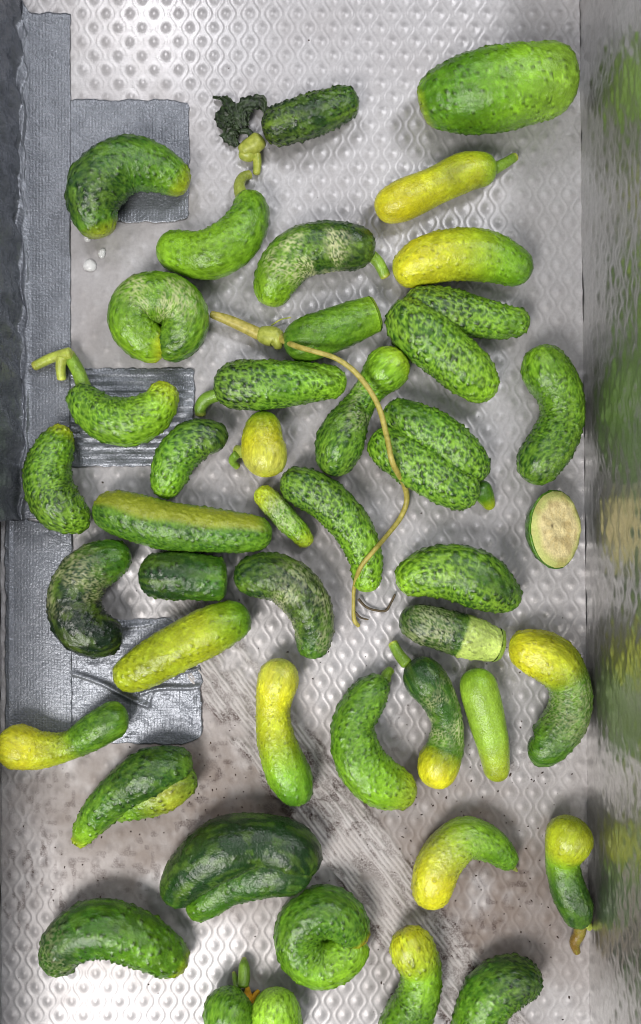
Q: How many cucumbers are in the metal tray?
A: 43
